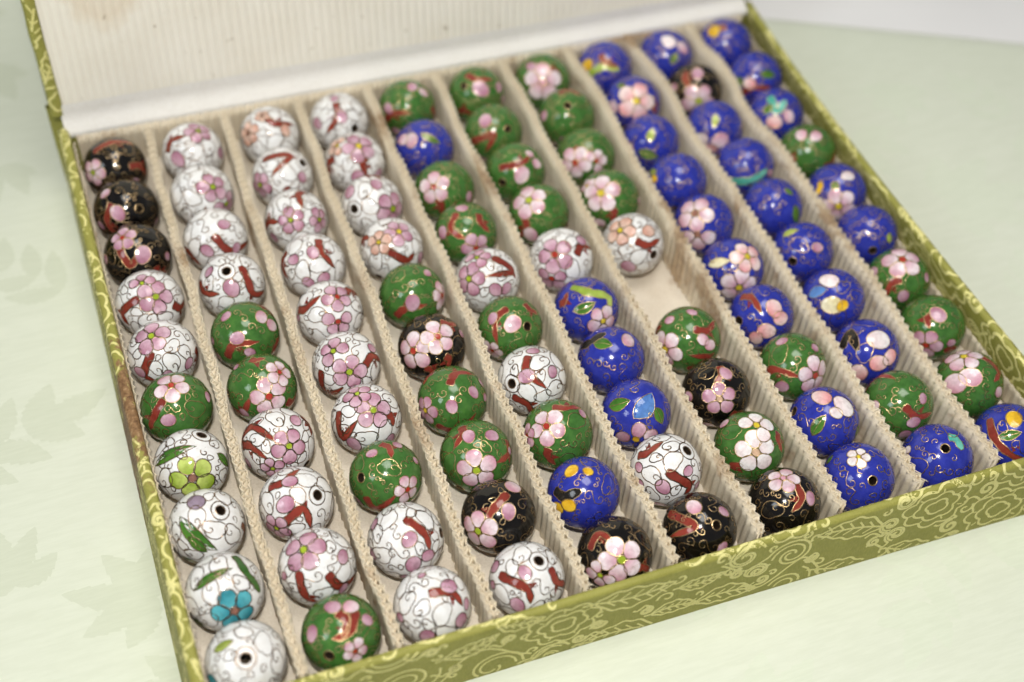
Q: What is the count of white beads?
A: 32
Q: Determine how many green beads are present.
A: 29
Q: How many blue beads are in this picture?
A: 28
